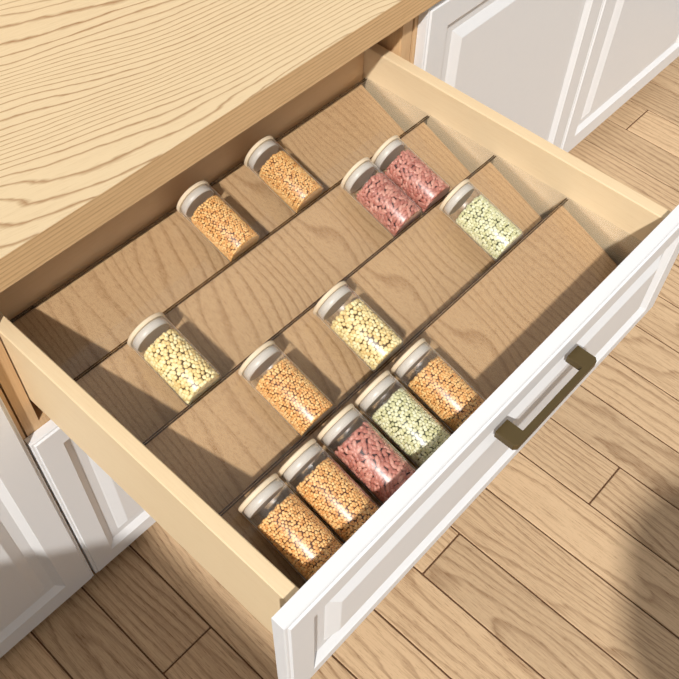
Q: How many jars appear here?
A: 13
